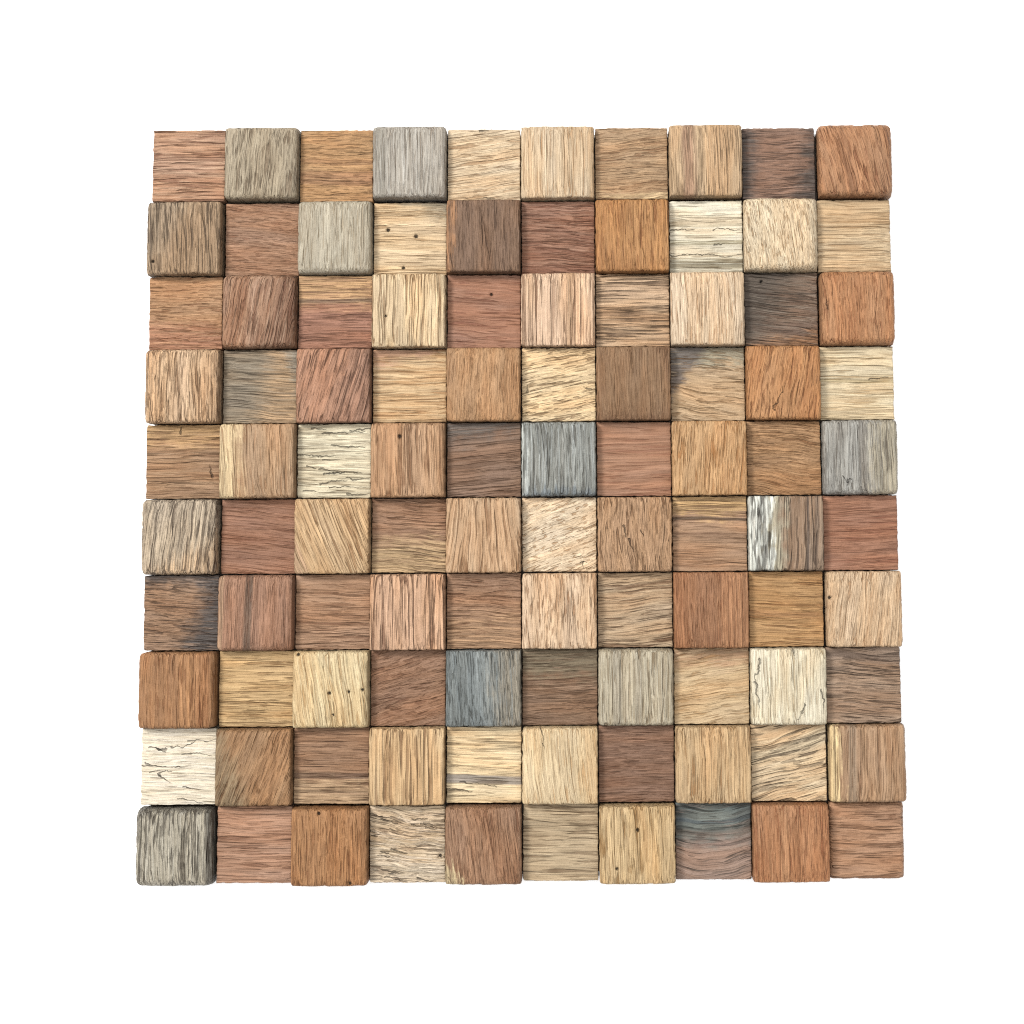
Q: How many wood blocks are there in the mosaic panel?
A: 100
